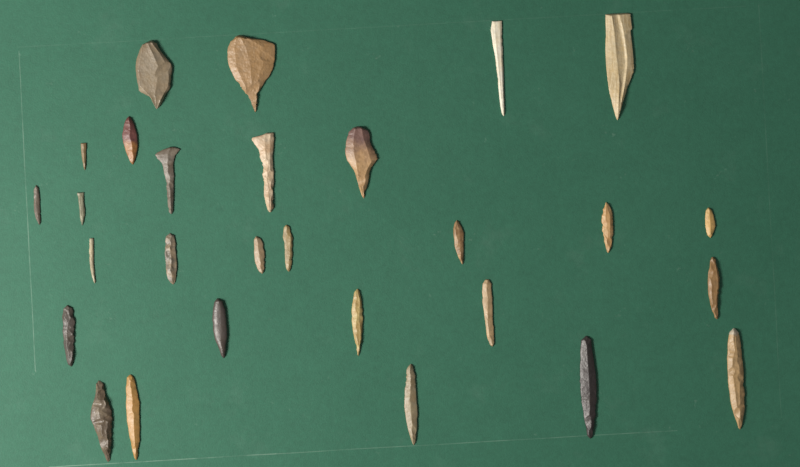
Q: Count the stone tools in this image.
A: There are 28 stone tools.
